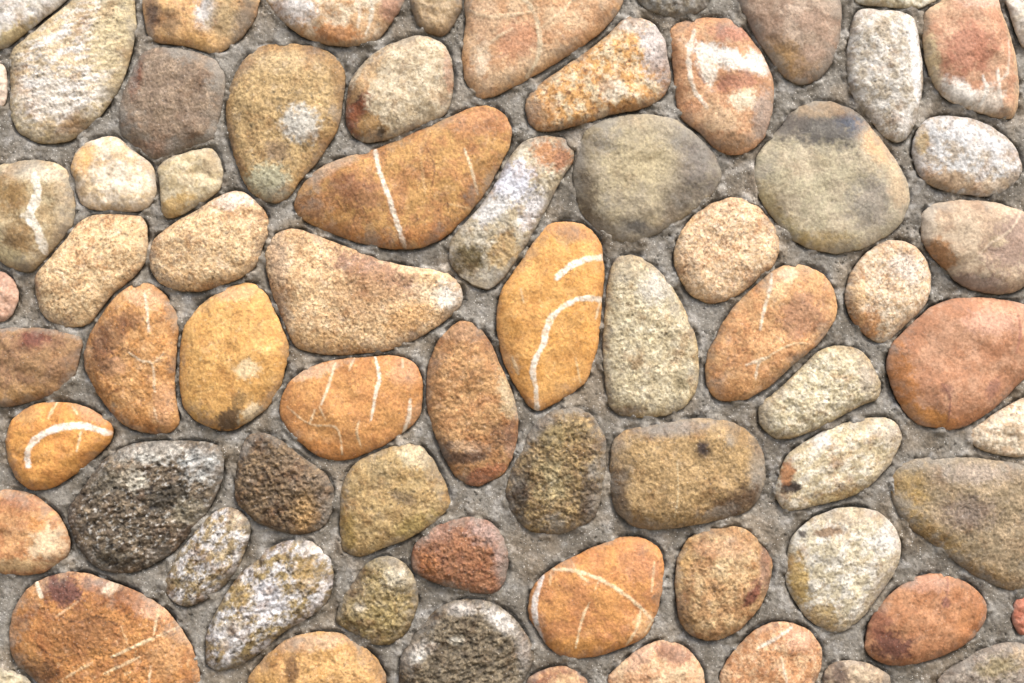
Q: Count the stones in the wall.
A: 71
